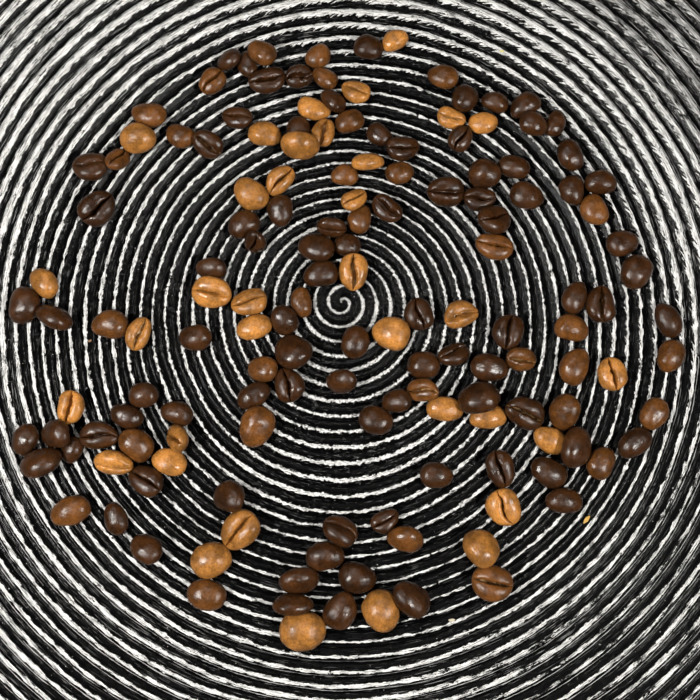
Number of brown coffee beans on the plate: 31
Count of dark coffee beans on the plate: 86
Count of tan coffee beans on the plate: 35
